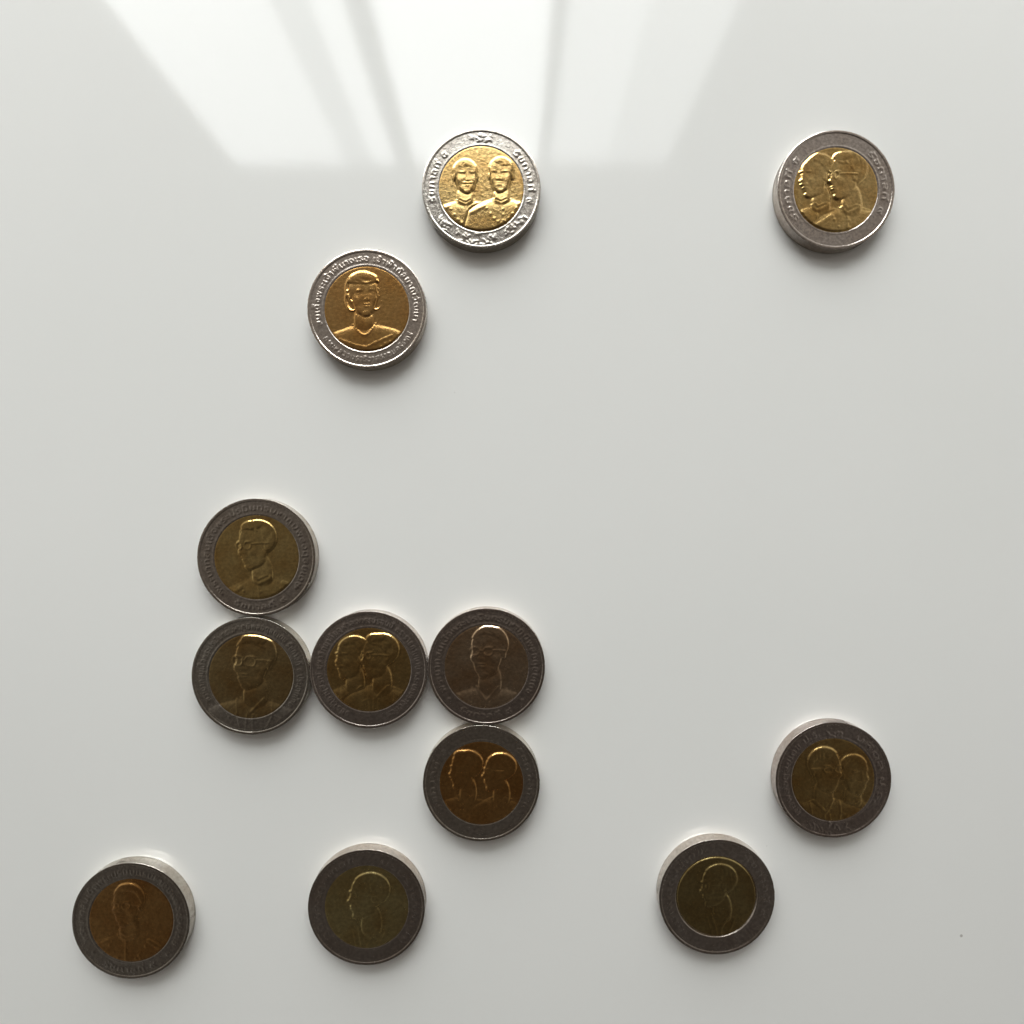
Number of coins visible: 12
